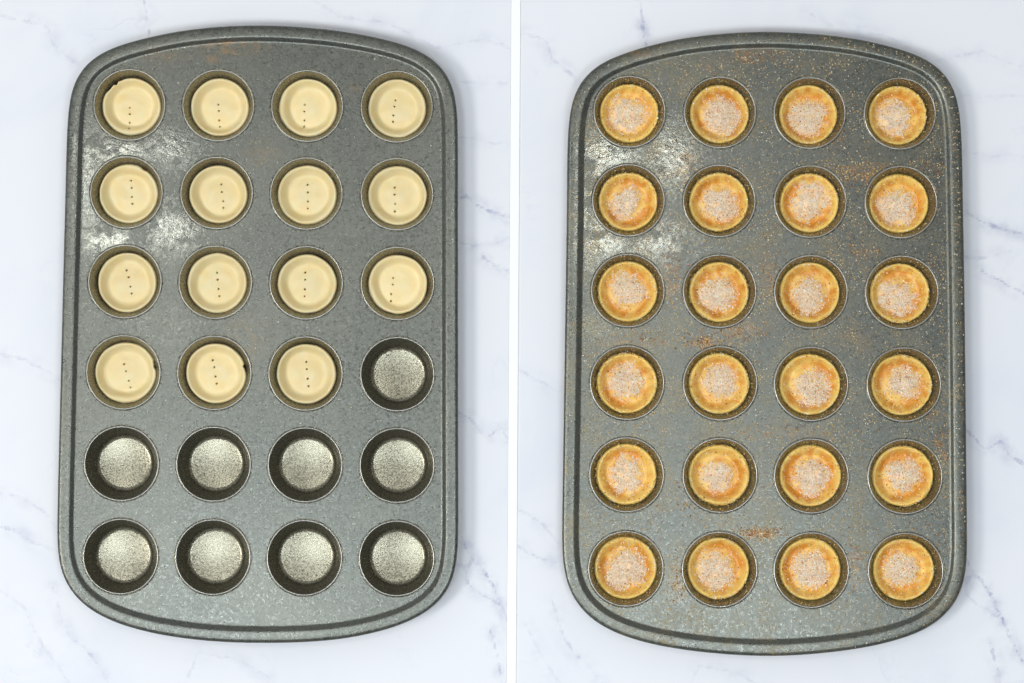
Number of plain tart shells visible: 15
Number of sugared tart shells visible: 24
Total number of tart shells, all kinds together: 39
